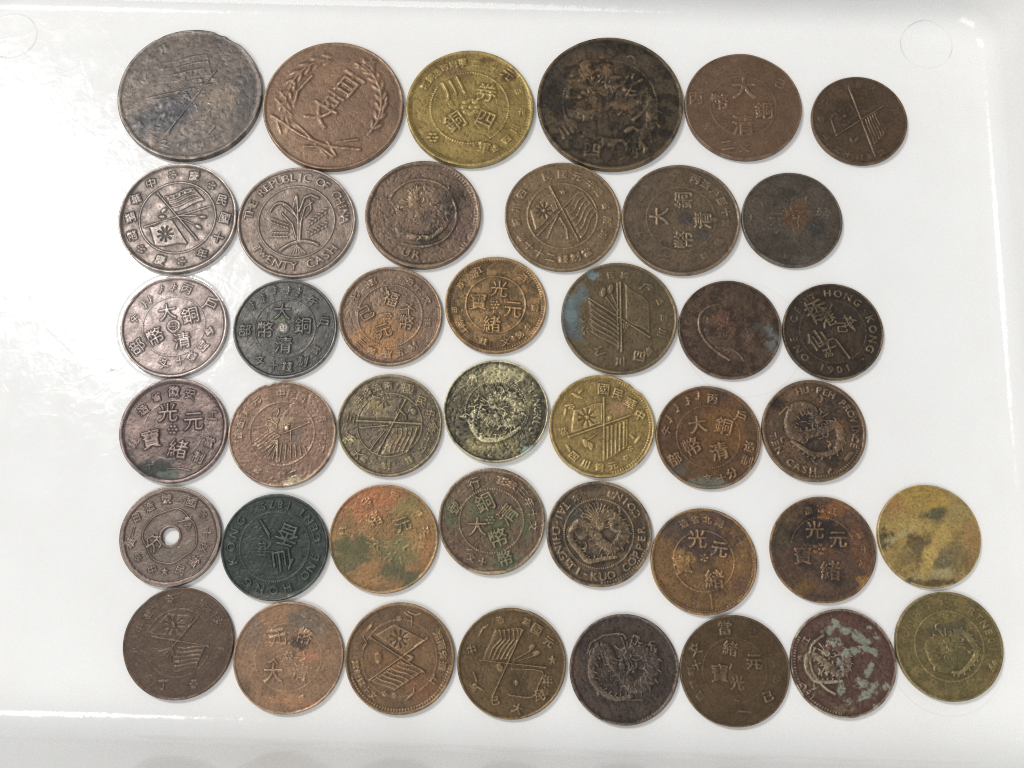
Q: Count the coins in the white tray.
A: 42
